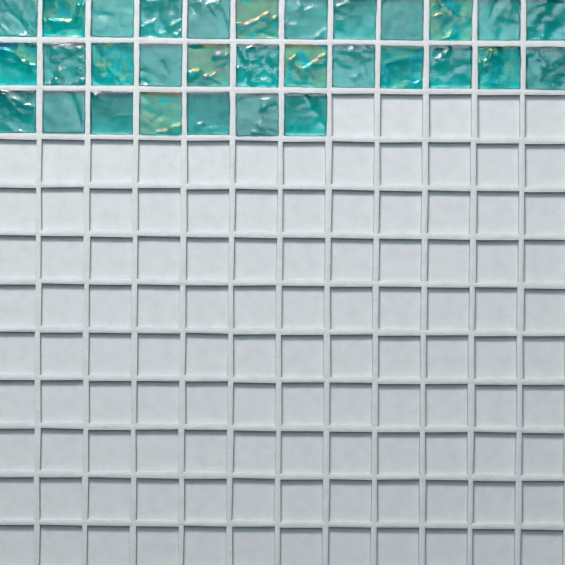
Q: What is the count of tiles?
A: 31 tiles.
